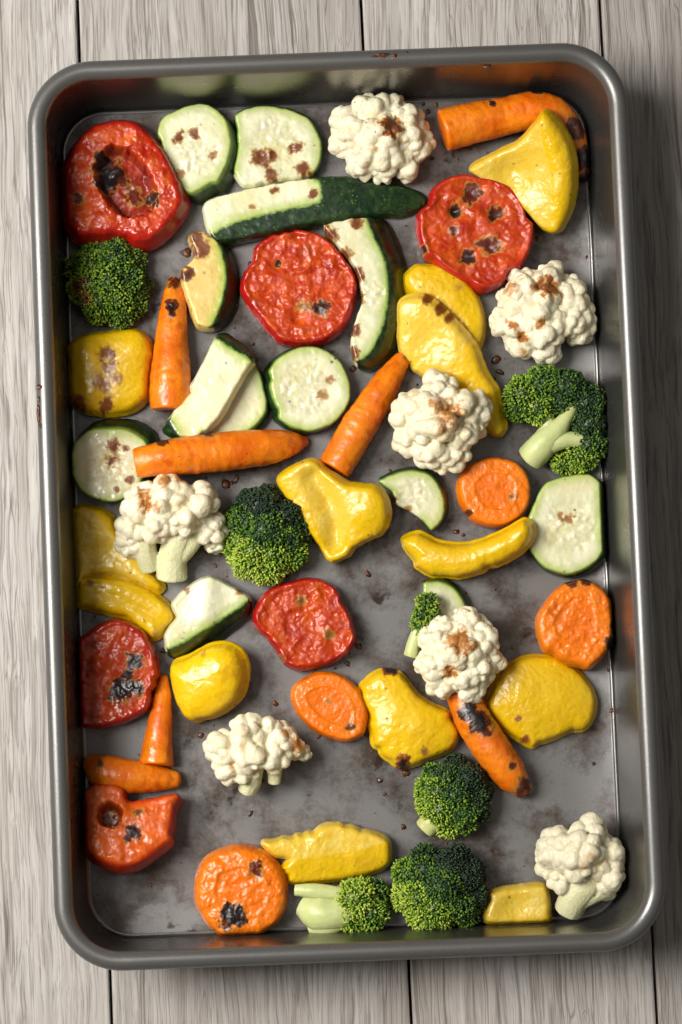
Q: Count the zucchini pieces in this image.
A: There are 13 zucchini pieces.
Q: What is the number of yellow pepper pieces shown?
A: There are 13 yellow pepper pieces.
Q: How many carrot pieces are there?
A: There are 11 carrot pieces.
